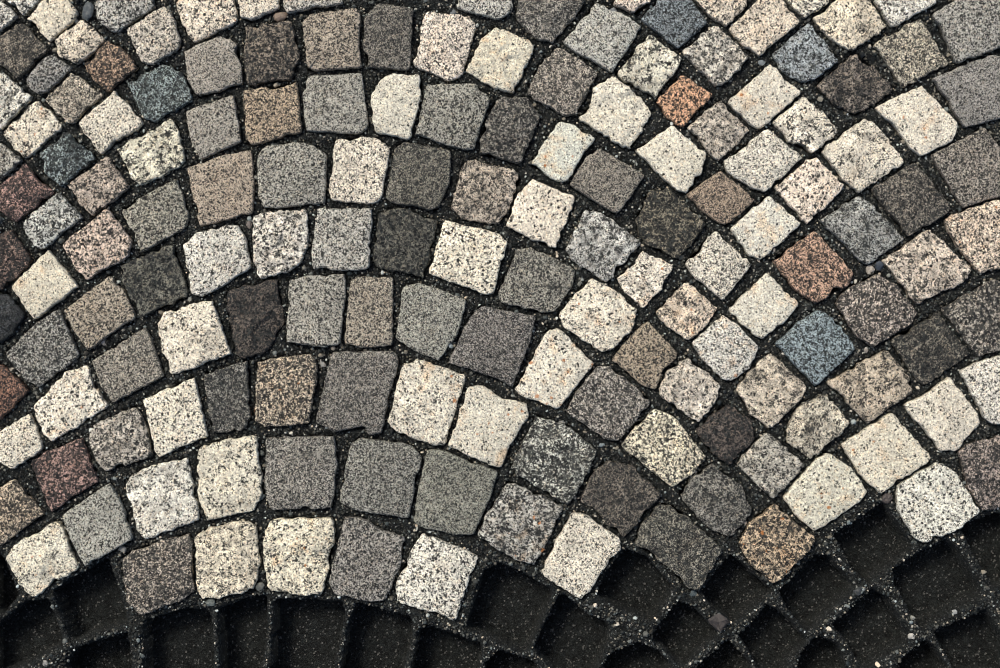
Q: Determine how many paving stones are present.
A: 159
